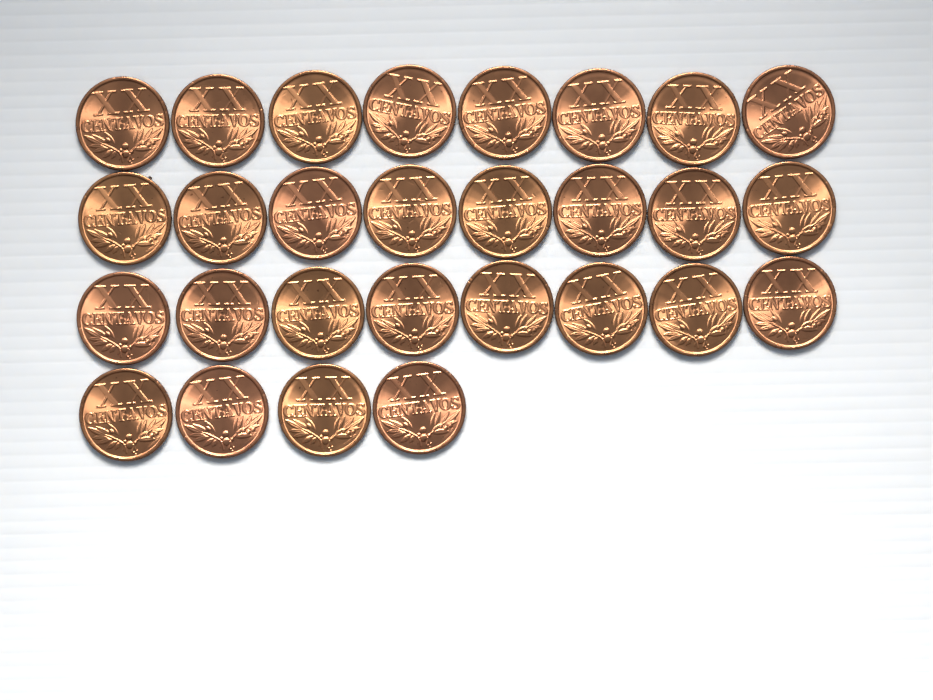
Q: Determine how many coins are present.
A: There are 28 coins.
